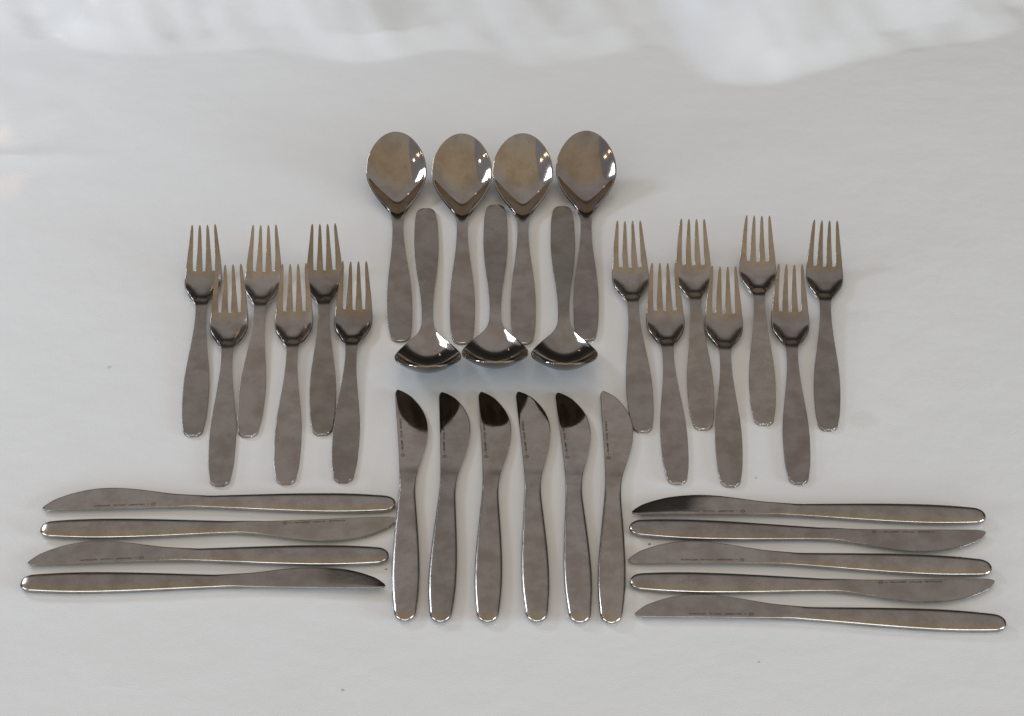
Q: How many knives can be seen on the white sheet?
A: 15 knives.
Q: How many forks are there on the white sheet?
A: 13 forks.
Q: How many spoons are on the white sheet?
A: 7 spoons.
